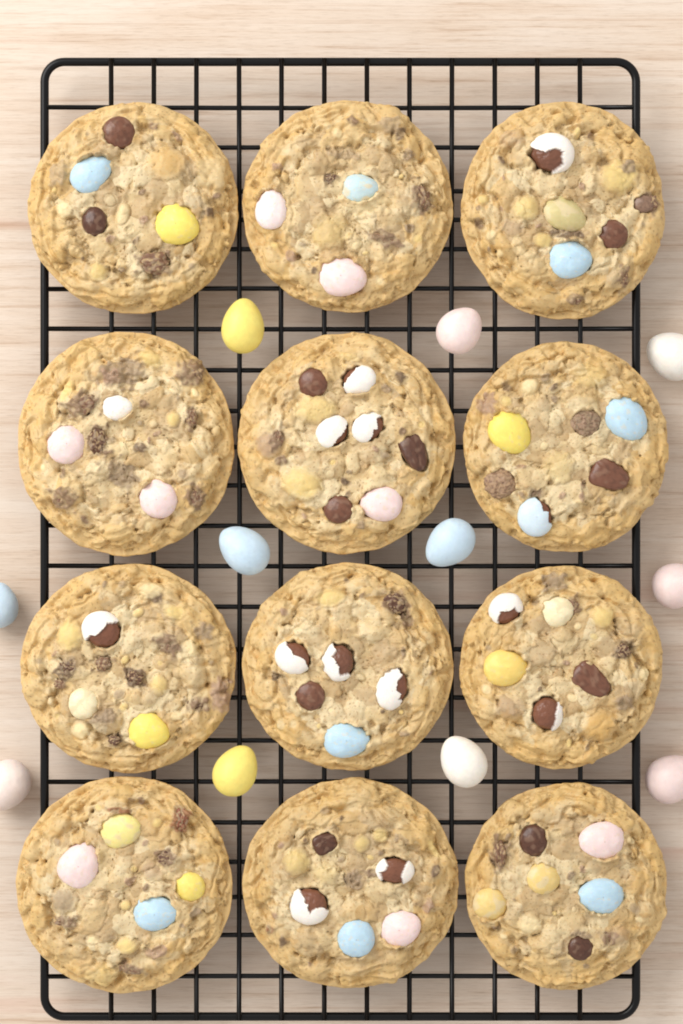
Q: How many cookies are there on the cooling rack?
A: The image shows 12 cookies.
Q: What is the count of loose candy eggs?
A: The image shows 11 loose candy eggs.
